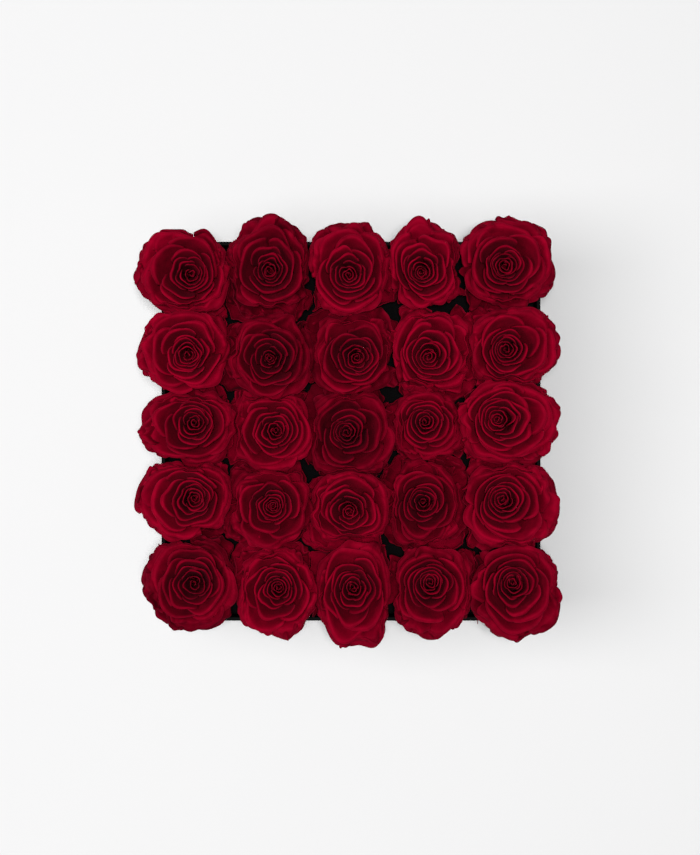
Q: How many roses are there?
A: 25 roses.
